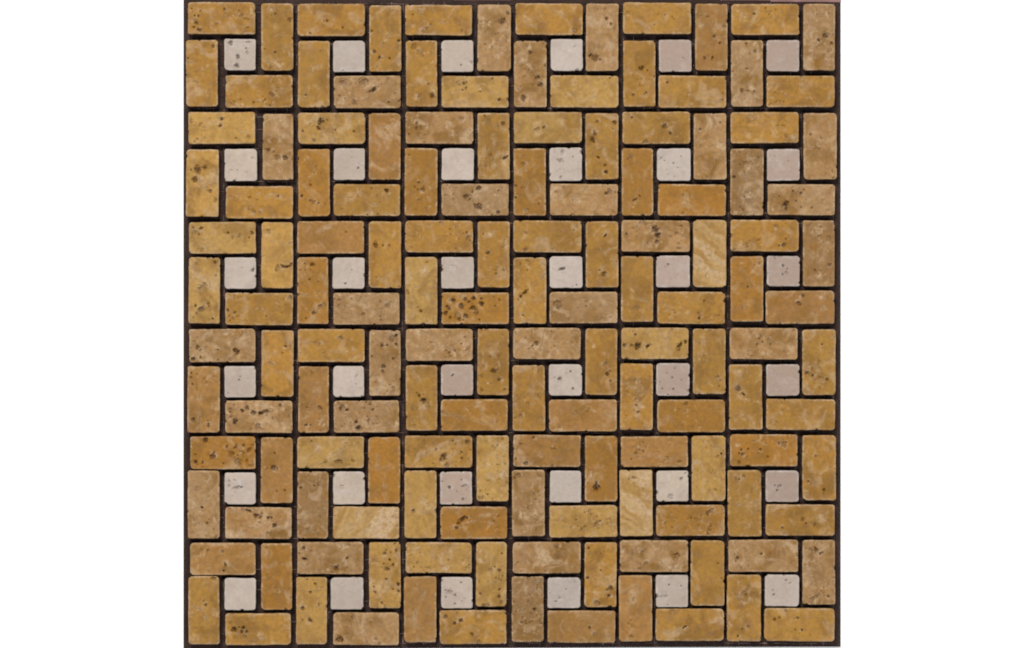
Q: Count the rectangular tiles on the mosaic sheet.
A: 144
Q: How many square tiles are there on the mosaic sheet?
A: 36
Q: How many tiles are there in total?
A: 180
